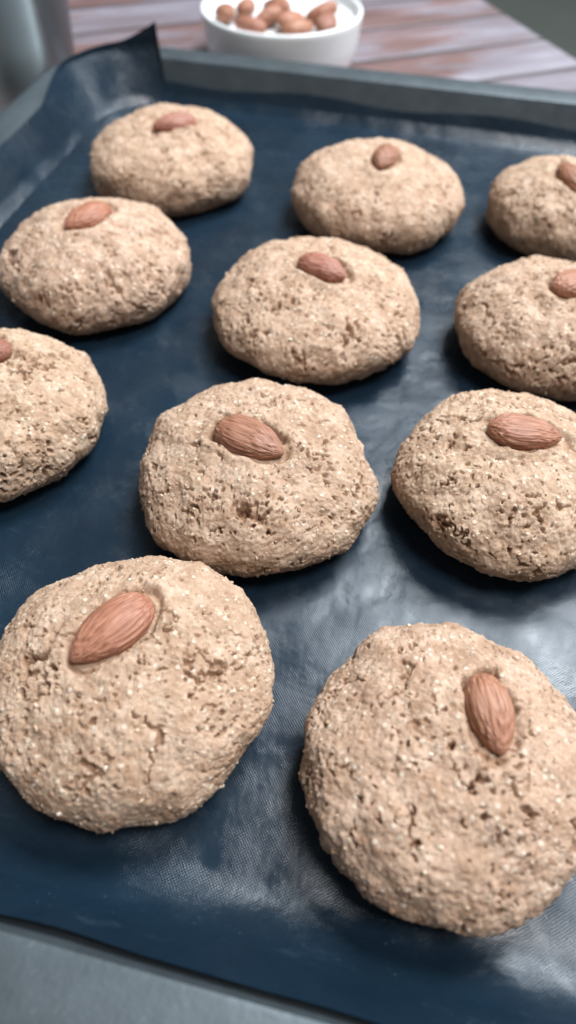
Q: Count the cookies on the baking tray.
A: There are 11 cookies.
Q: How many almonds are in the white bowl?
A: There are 9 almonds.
